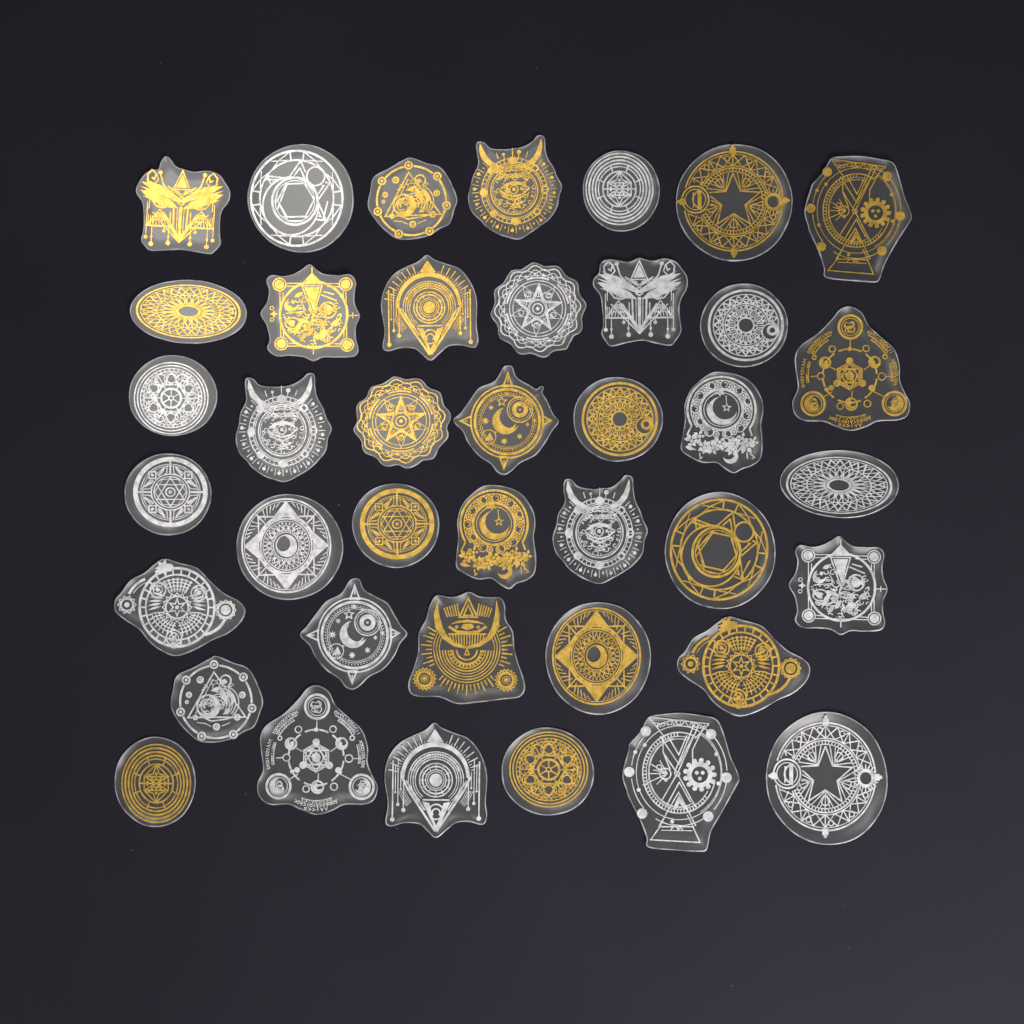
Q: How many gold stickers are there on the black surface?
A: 20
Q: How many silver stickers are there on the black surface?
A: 20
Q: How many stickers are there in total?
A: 40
